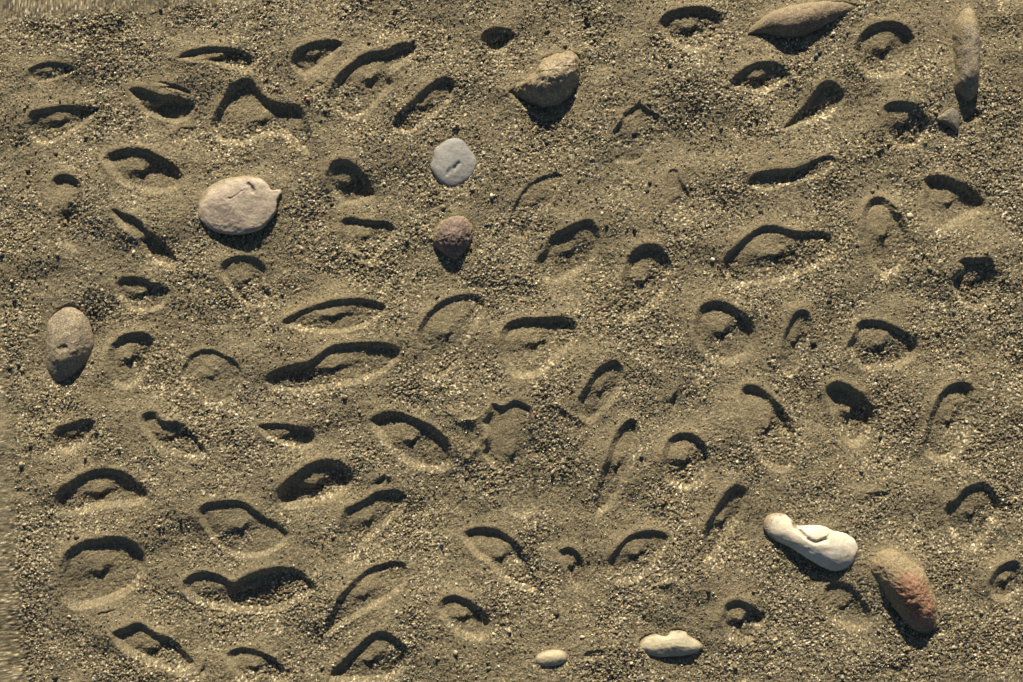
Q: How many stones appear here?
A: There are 12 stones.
